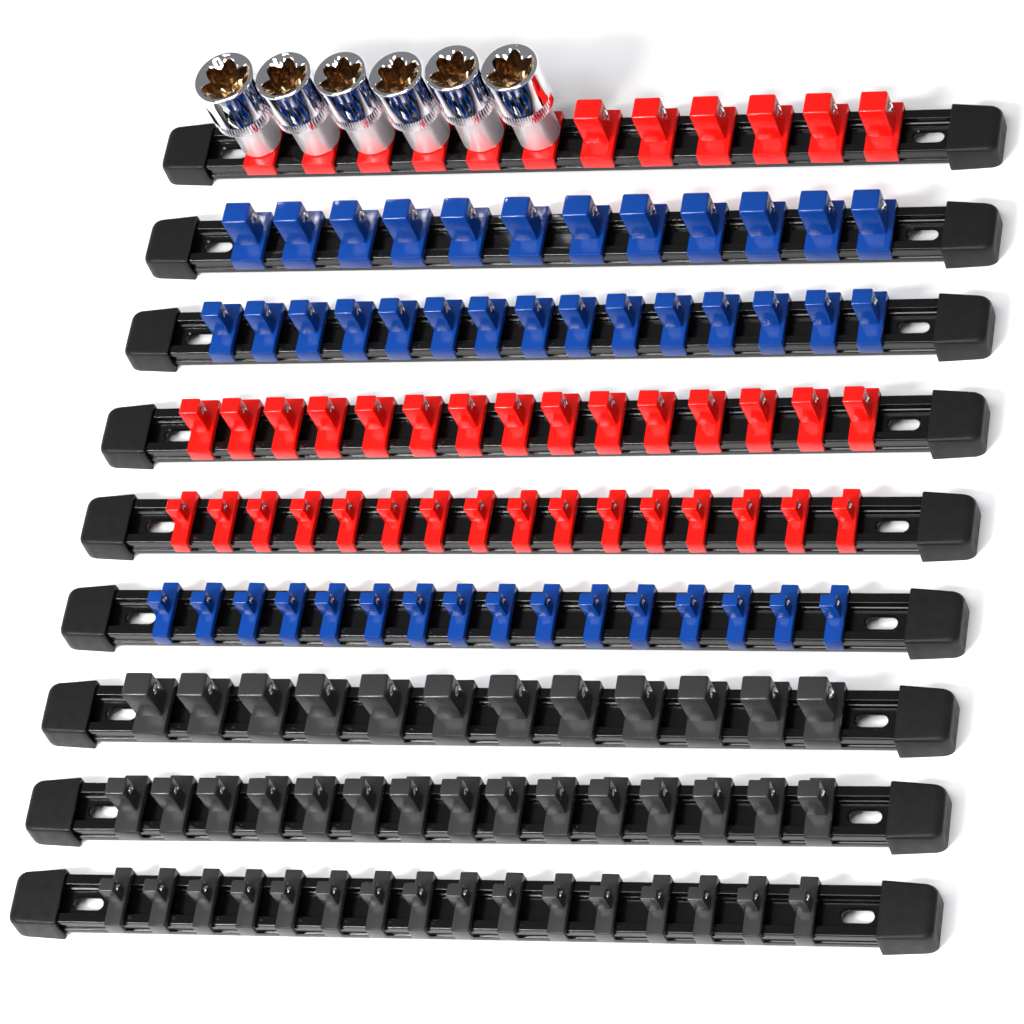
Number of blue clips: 43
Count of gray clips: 43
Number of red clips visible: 43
